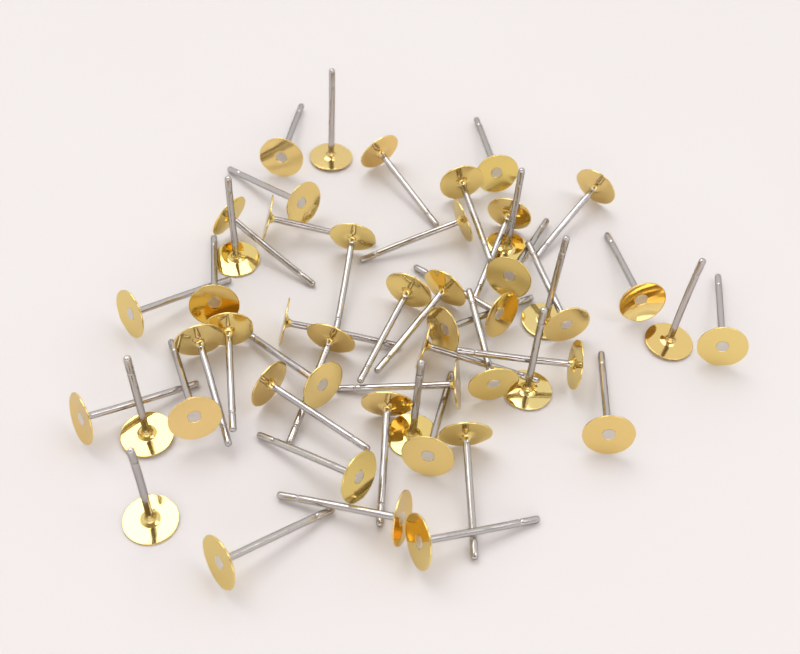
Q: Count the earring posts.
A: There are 50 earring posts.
